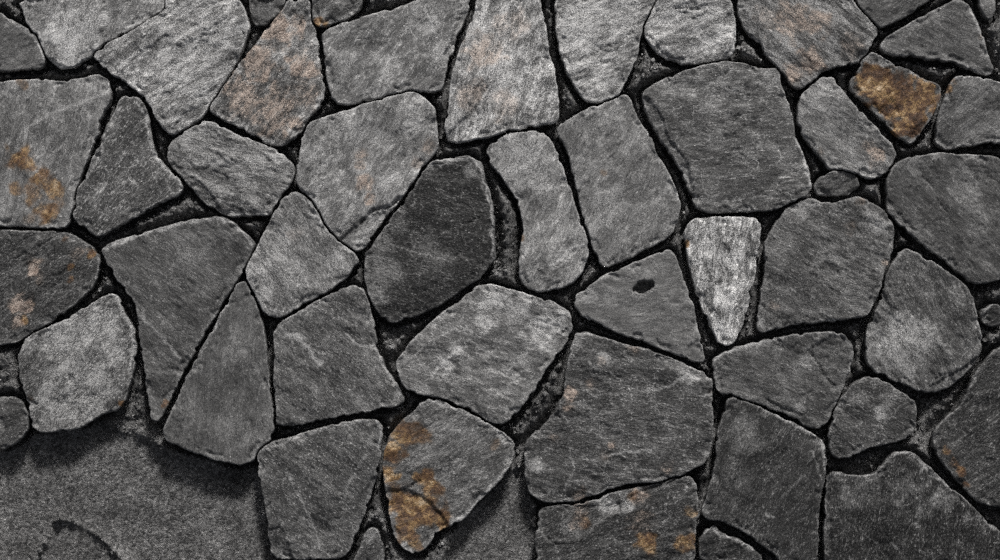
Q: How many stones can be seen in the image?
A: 51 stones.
